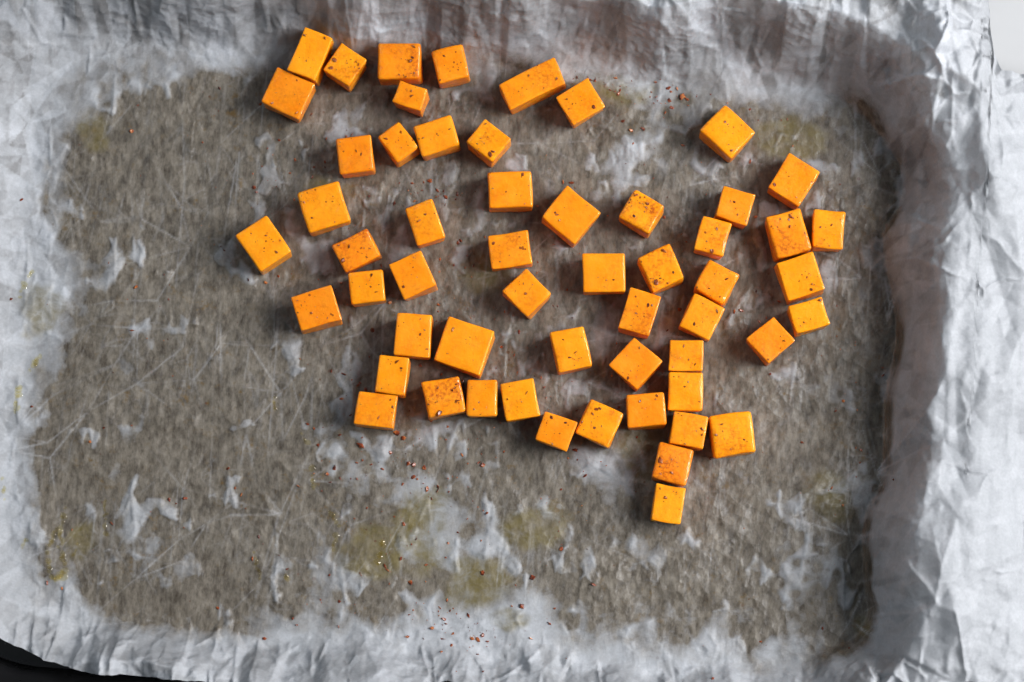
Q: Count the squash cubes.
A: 56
